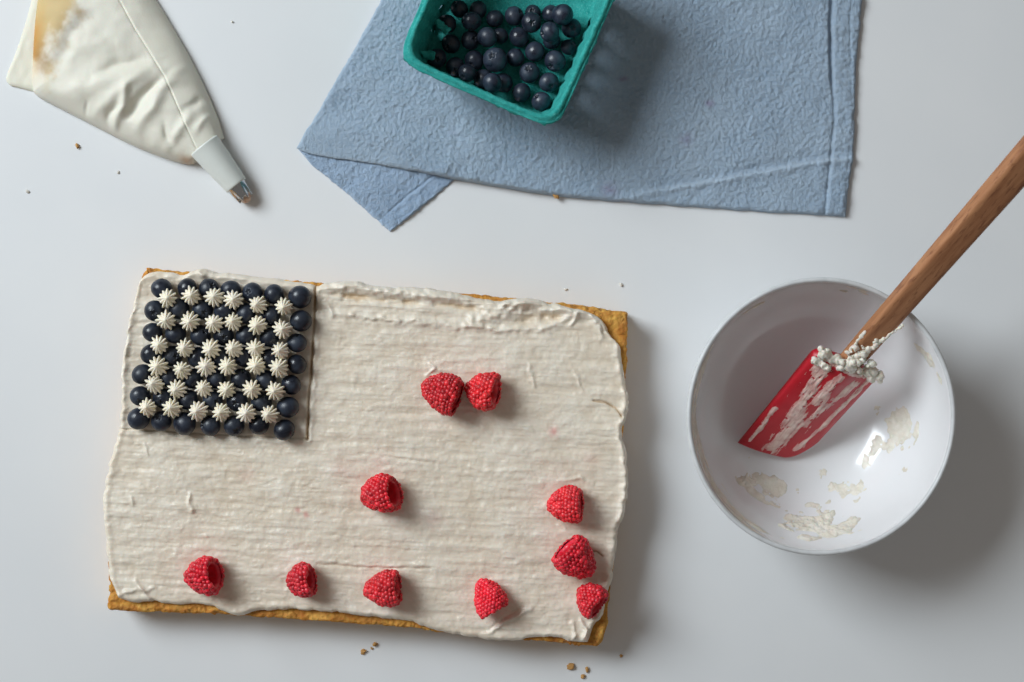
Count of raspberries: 10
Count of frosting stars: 36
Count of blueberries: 83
